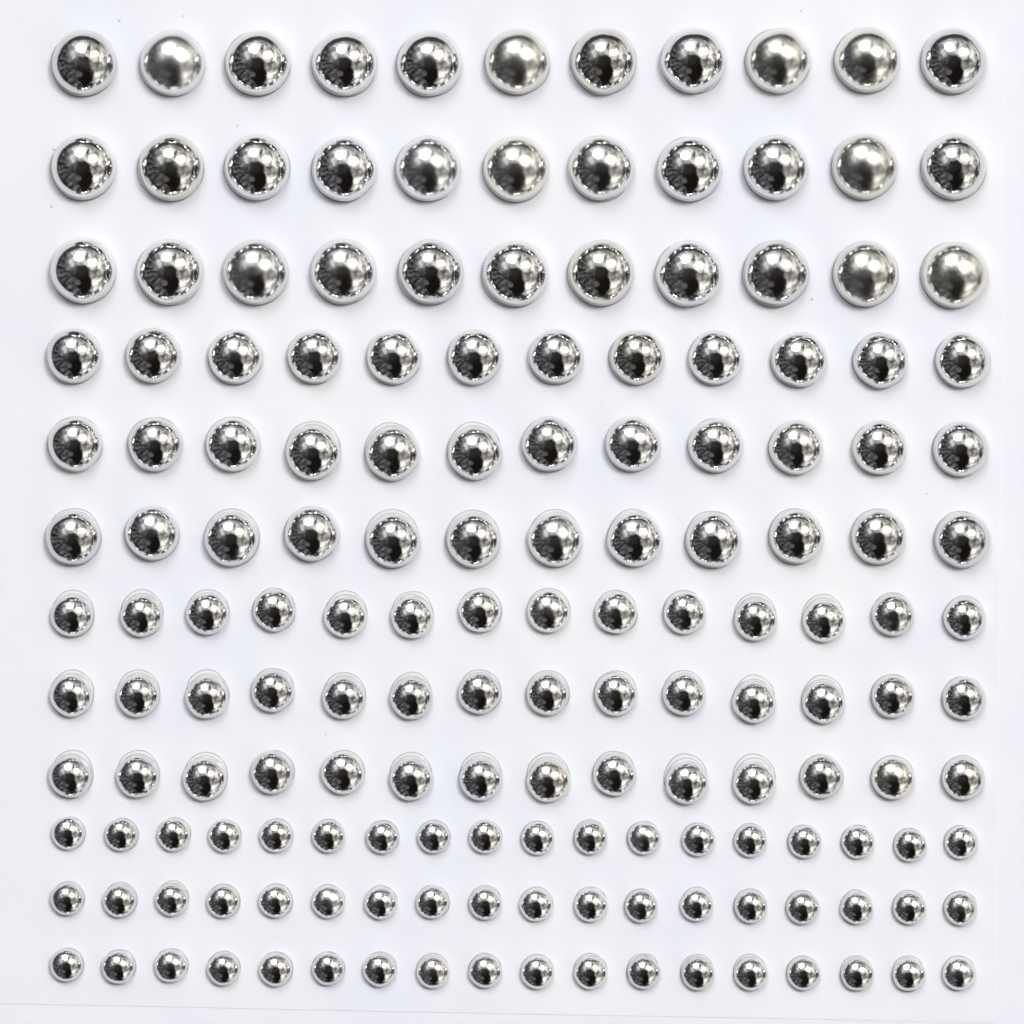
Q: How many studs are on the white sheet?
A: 165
